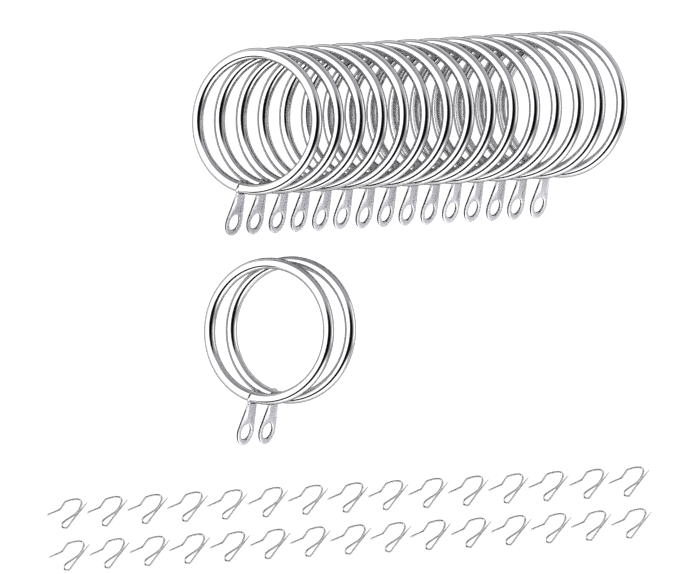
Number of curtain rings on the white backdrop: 17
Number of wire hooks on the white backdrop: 30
